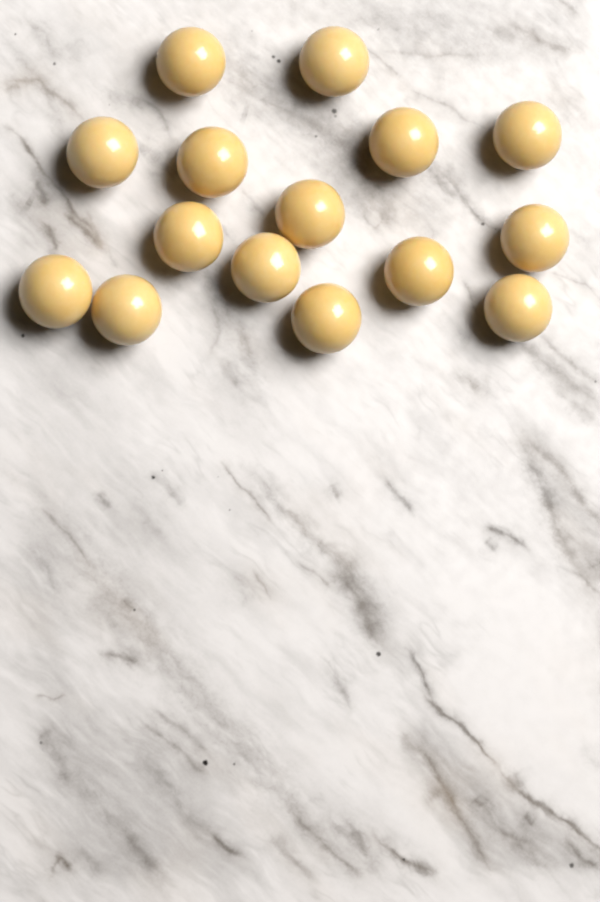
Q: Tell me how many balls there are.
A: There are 15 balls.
